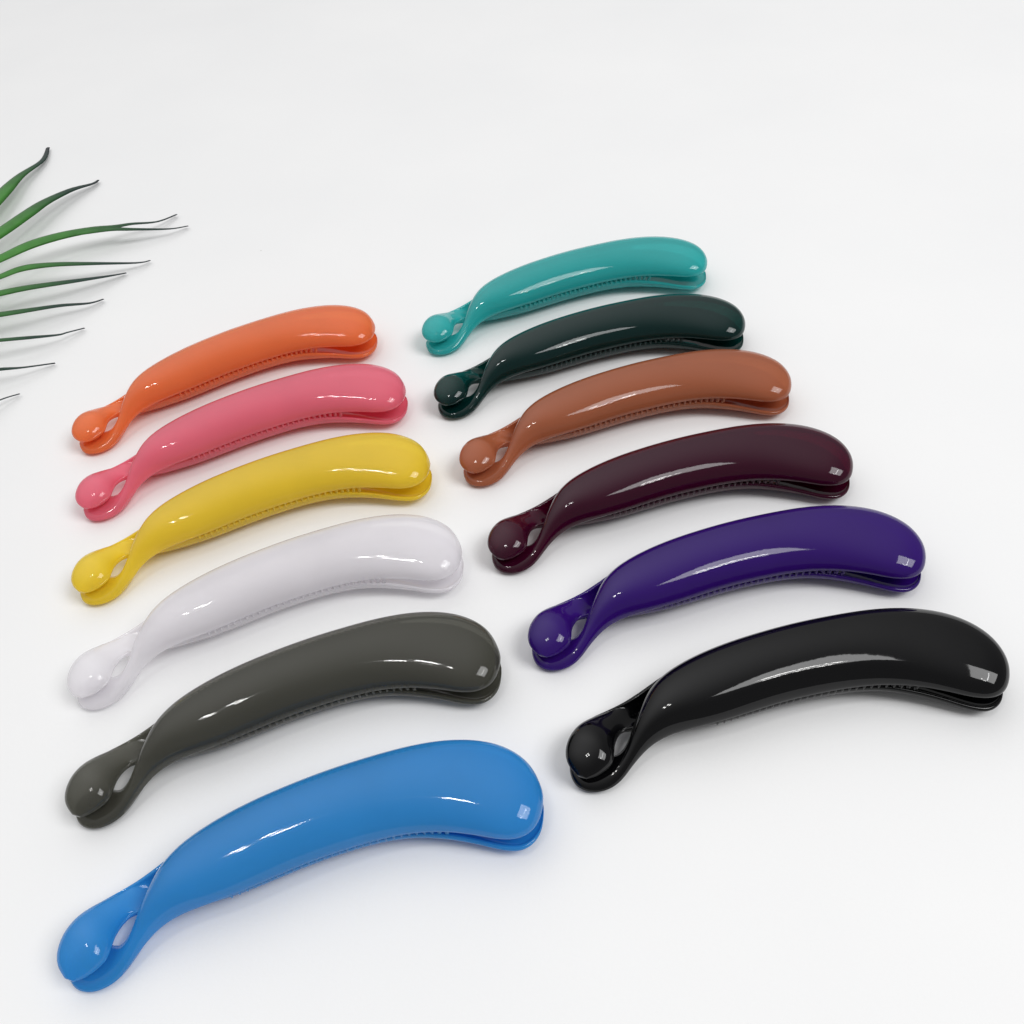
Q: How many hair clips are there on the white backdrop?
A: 12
